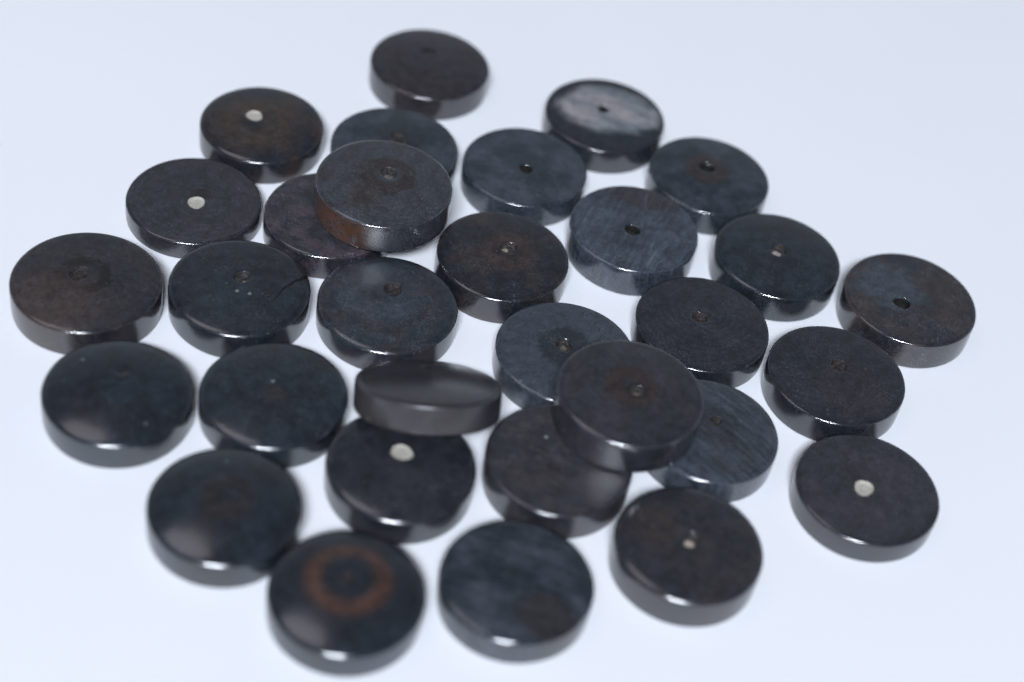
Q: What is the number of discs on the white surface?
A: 31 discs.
